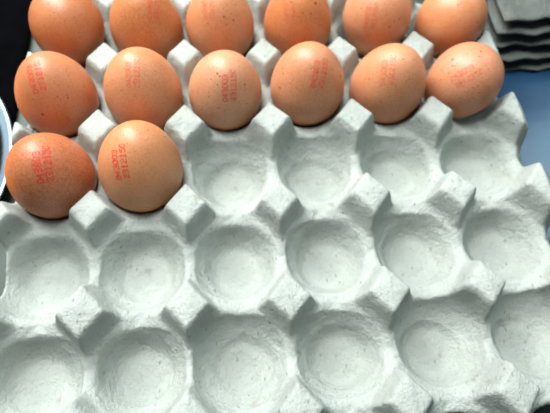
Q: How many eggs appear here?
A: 14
